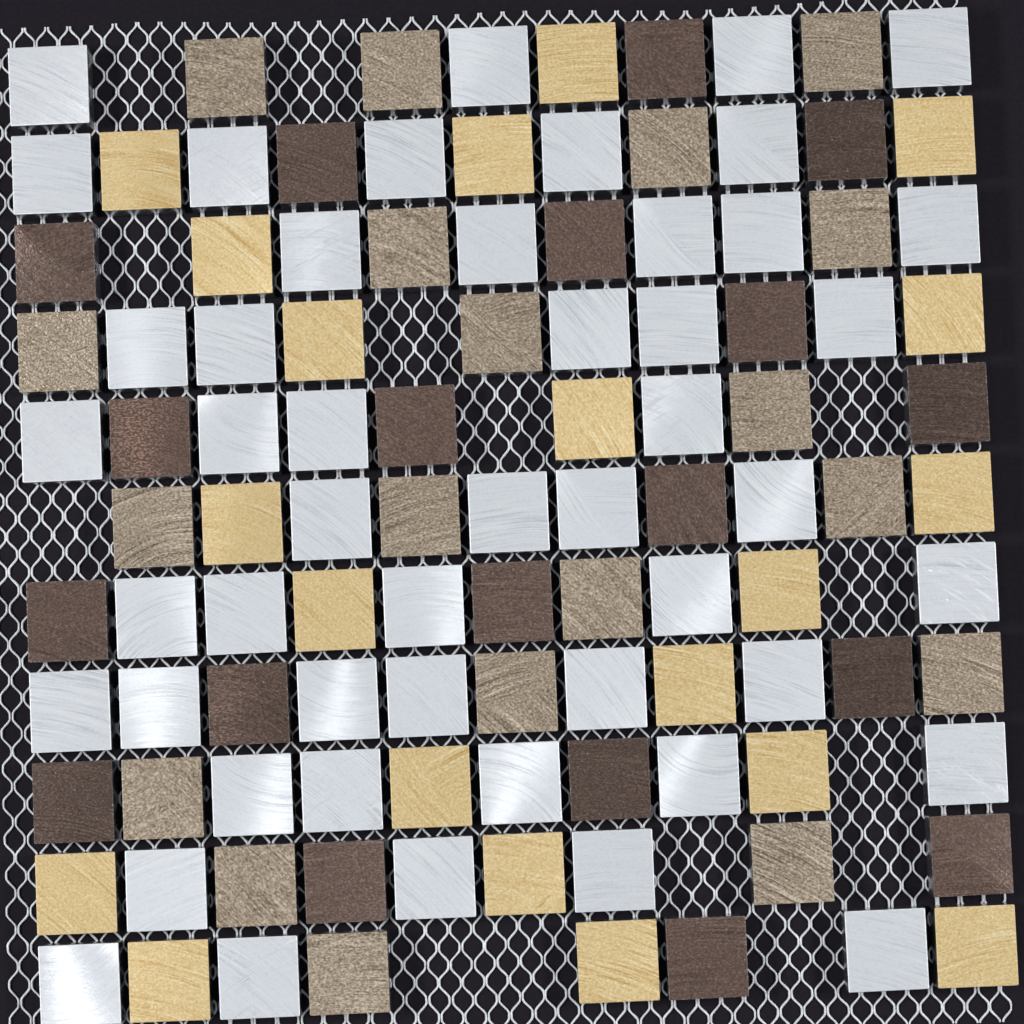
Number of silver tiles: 49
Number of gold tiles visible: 20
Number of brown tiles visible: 19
